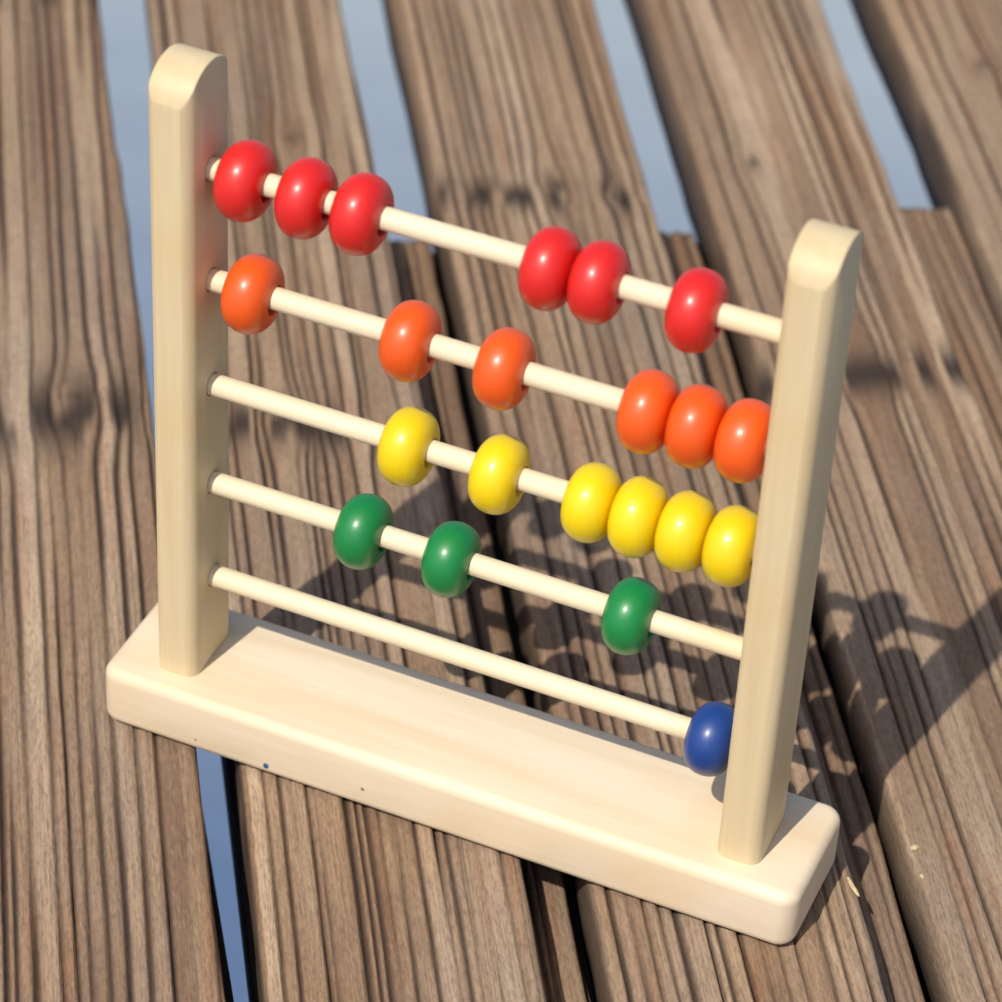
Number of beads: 22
